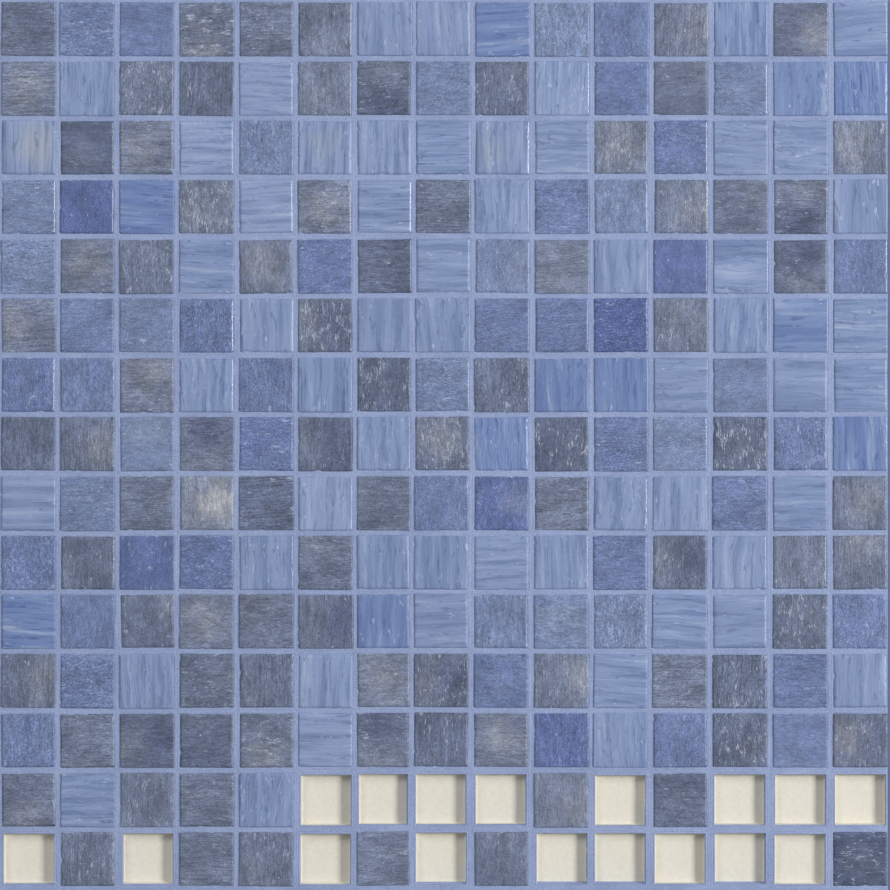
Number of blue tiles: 122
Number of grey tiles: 86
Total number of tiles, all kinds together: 208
